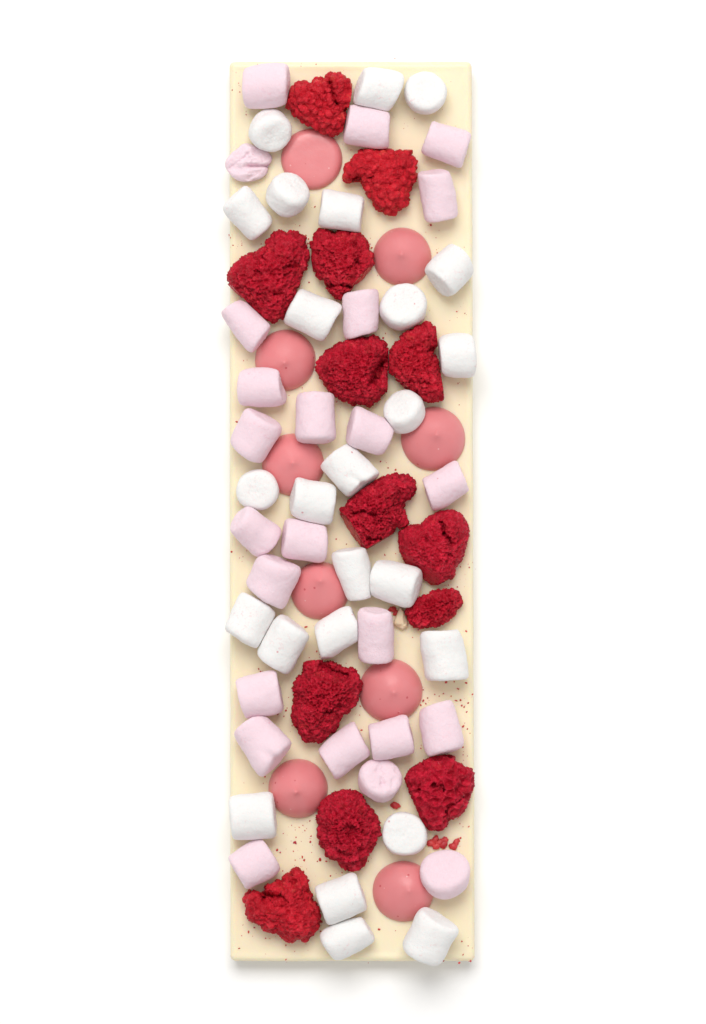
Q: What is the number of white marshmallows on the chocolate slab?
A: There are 25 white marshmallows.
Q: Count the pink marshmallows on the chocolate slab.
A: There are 24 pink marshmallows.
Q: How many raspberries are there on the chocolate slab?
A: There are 13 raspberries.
